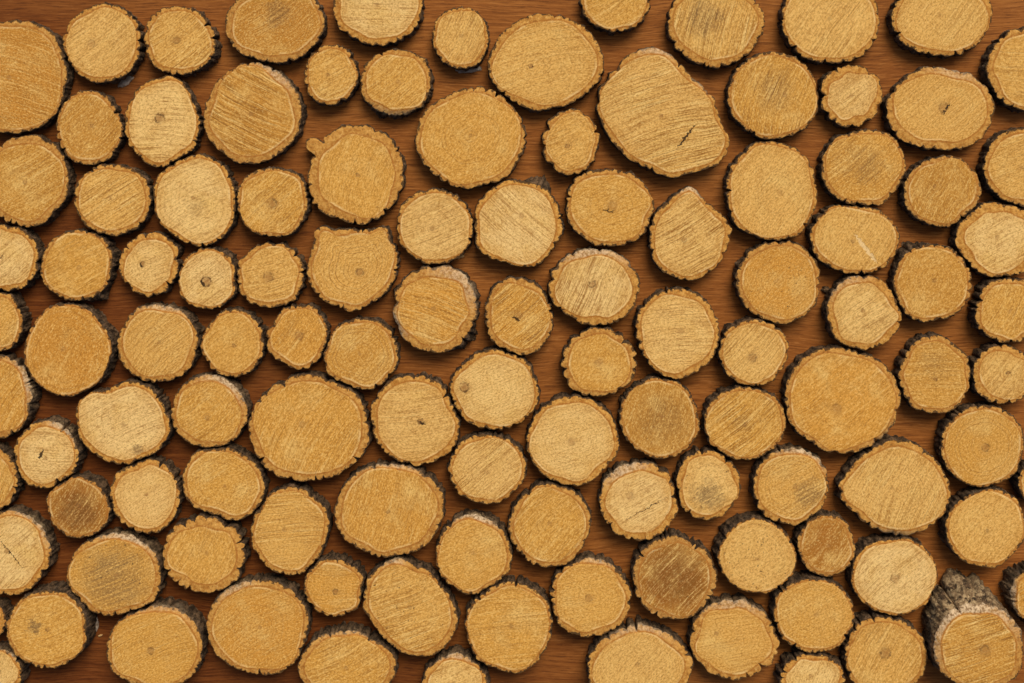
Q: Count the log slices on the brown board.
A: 114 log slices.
